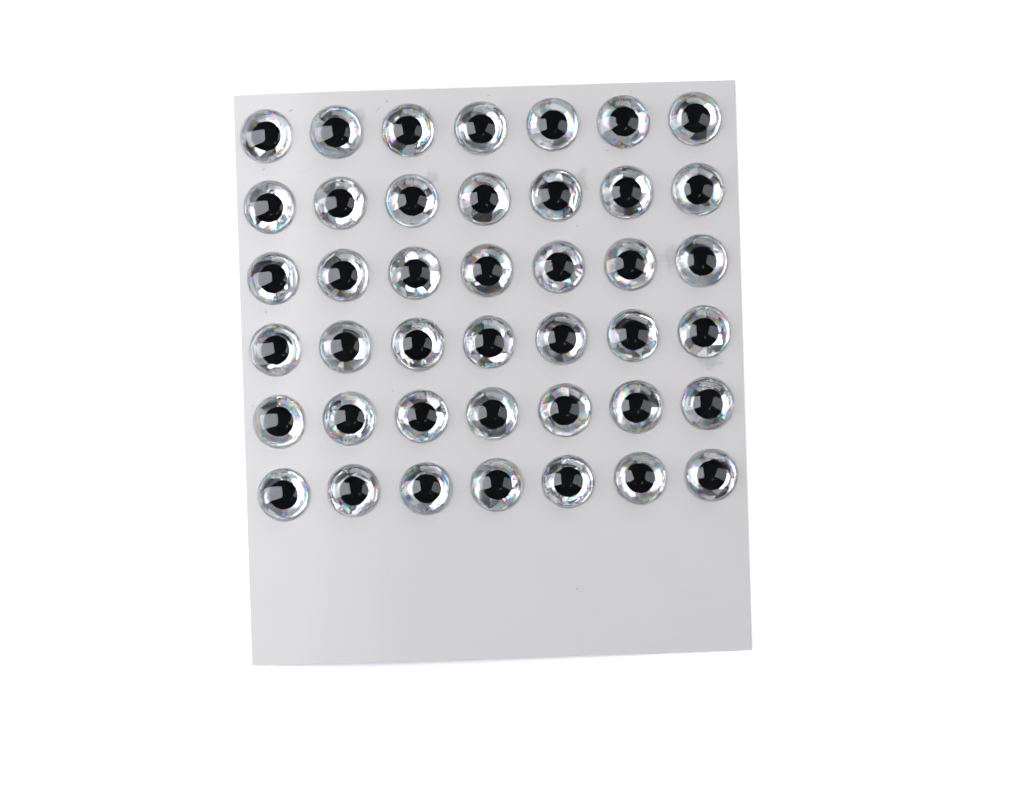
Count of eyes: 42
